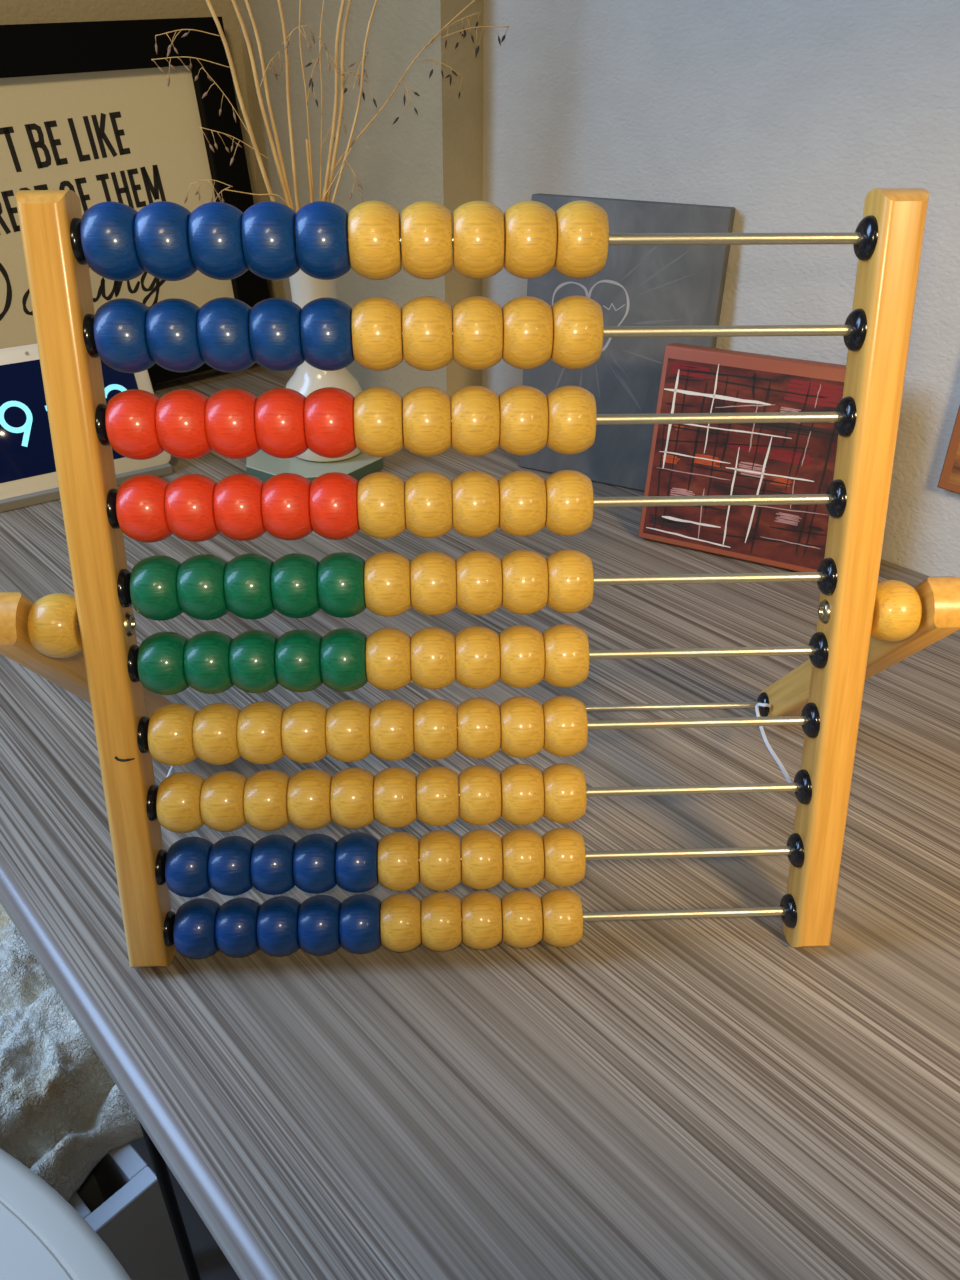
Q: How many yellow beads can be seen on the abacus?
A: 62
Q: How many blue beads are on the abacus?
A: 20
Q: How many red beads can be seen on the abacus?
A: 10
